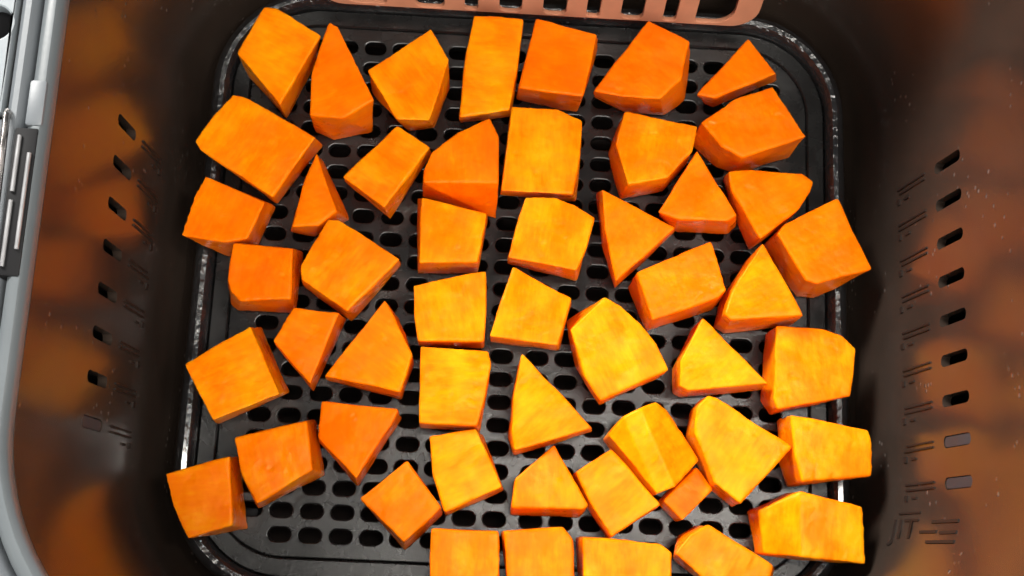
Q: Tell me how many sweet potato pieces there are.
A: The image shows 51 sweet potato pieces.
